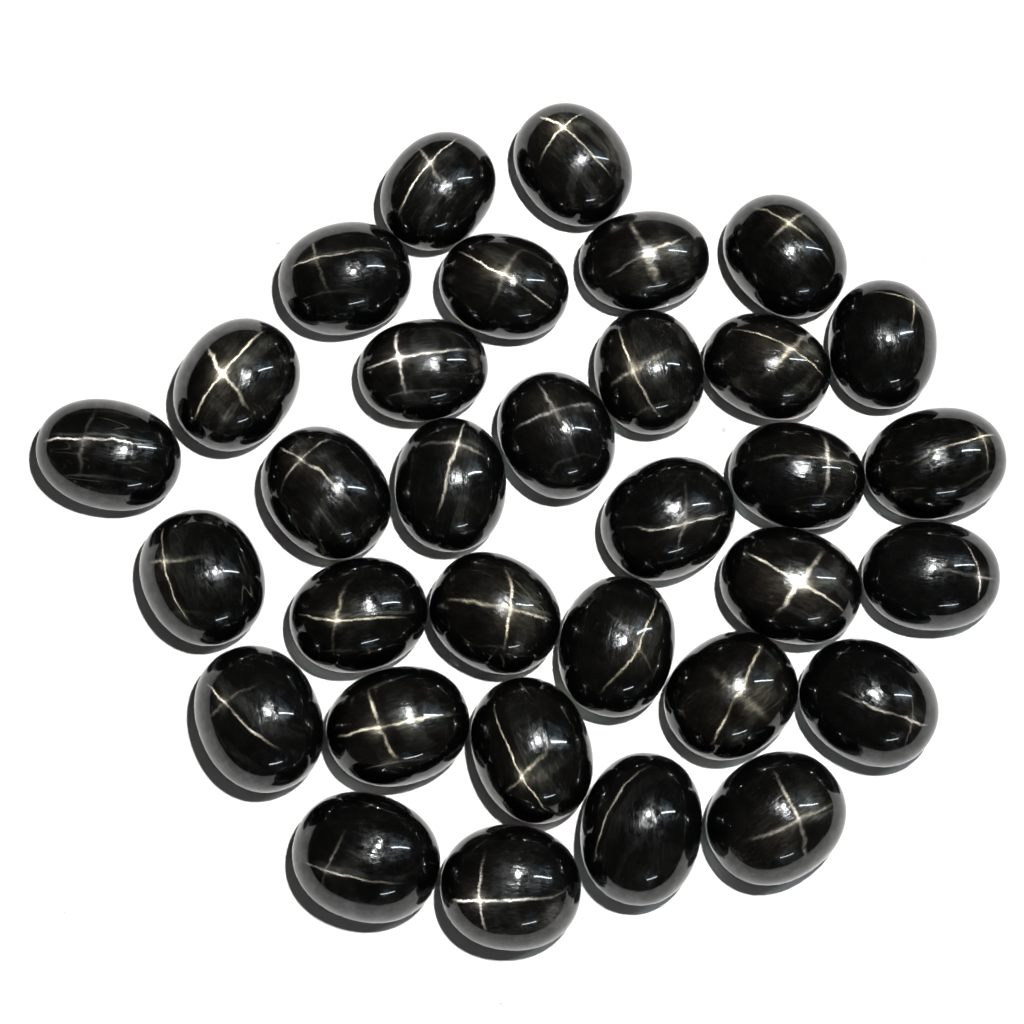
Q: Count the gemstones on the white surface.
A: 33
